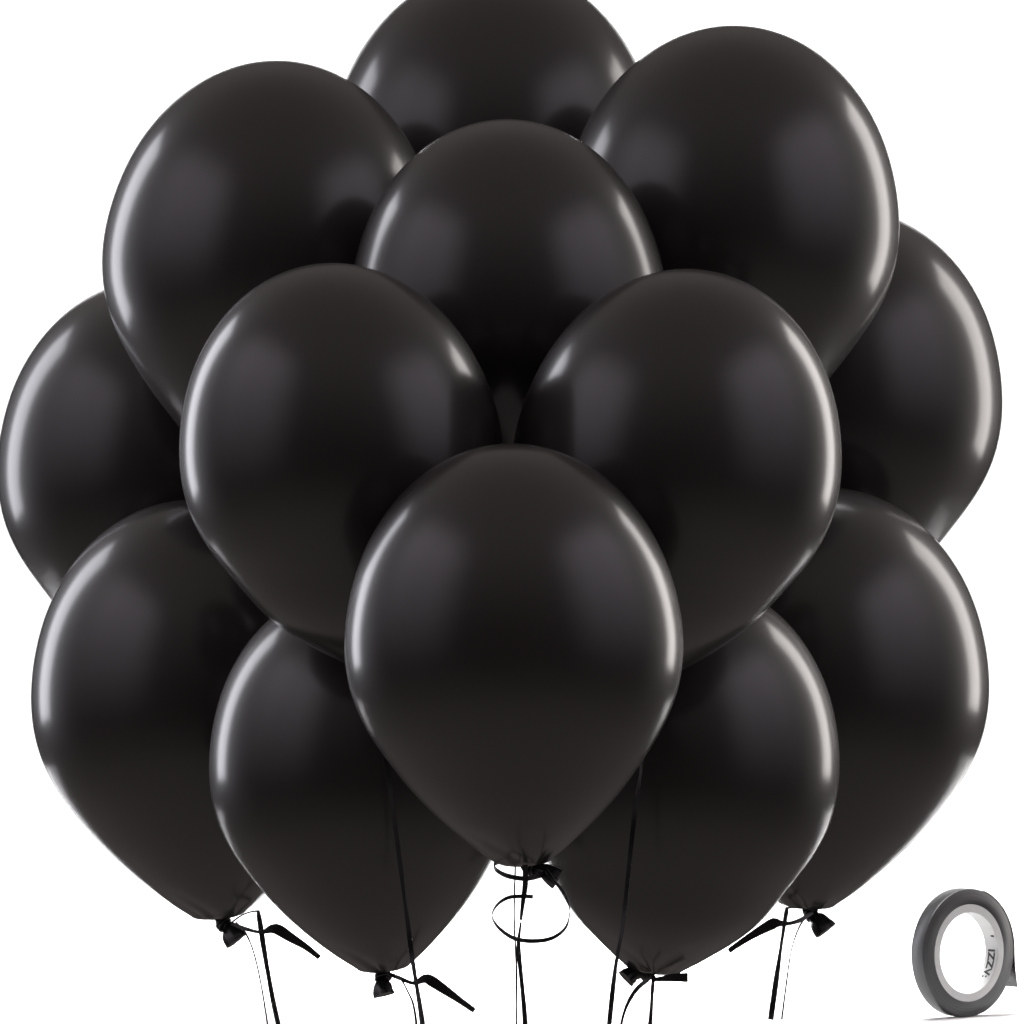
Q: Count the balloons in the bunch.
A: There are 13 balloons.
